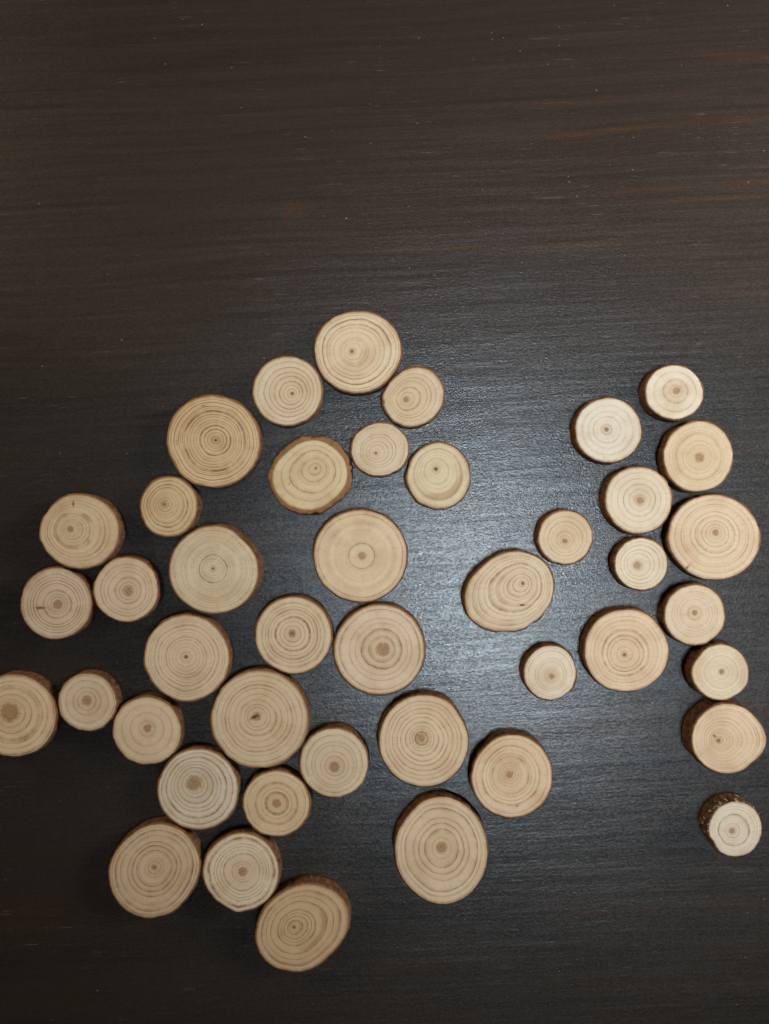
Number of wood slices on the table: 43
